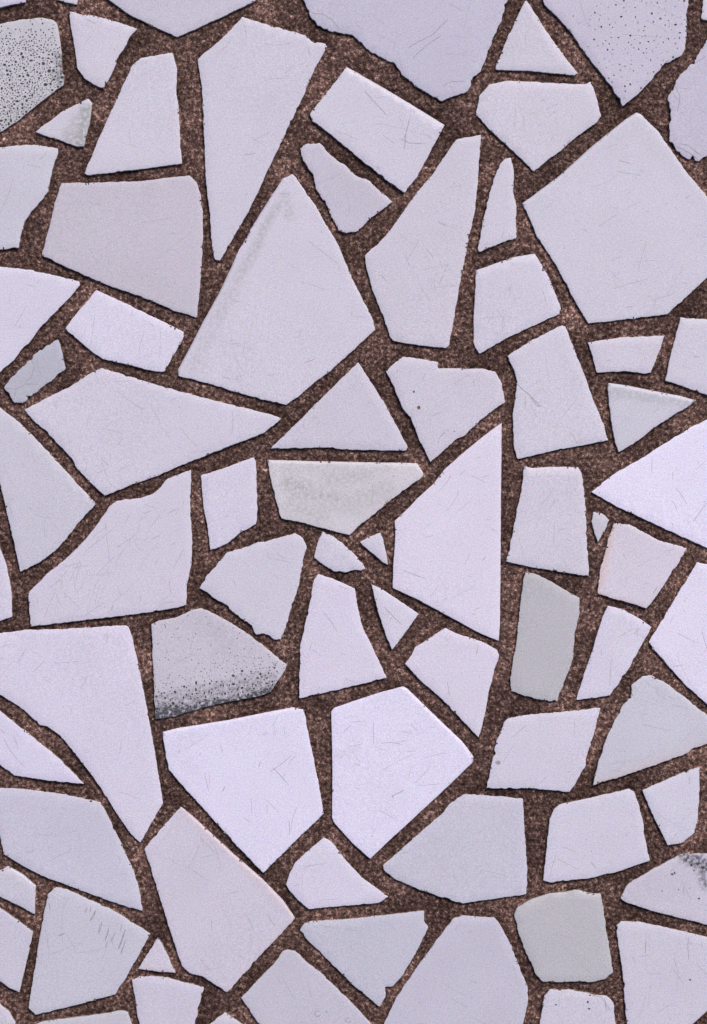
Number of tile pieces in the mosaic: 80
